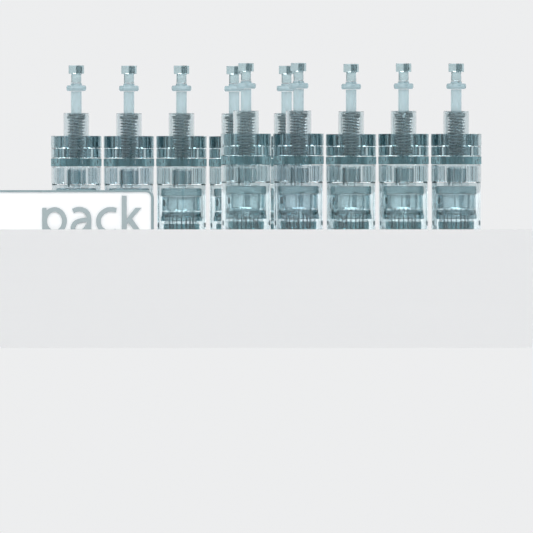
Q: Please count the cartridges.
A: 10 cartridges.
